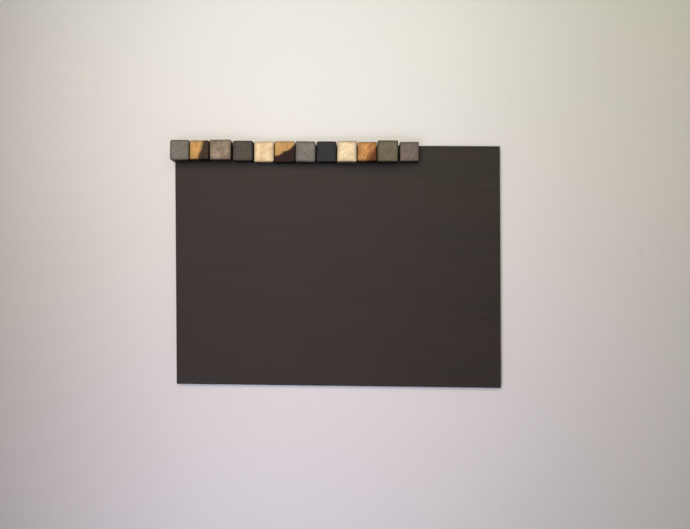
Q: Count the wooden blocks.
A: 12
